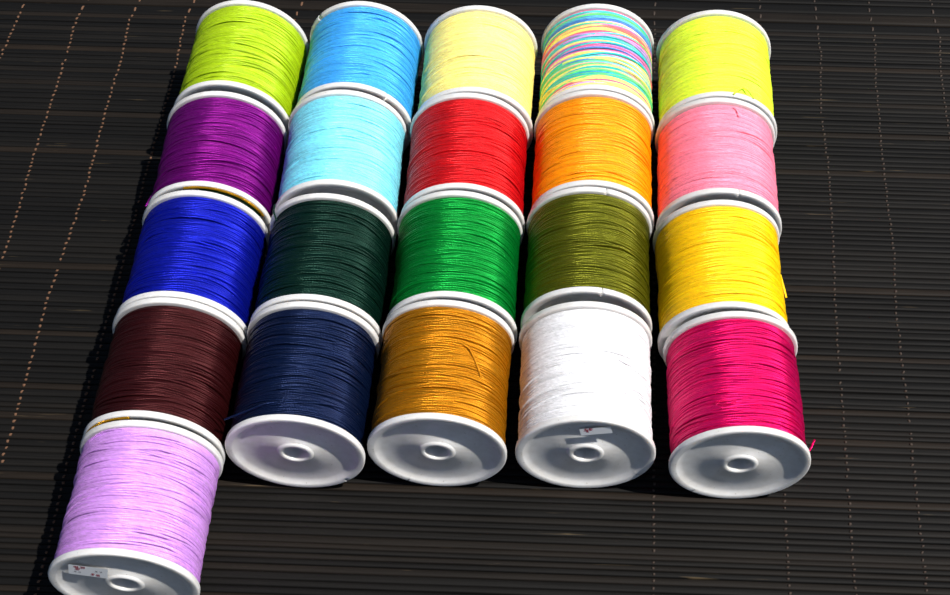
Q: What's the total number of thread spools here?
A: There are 21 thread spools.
